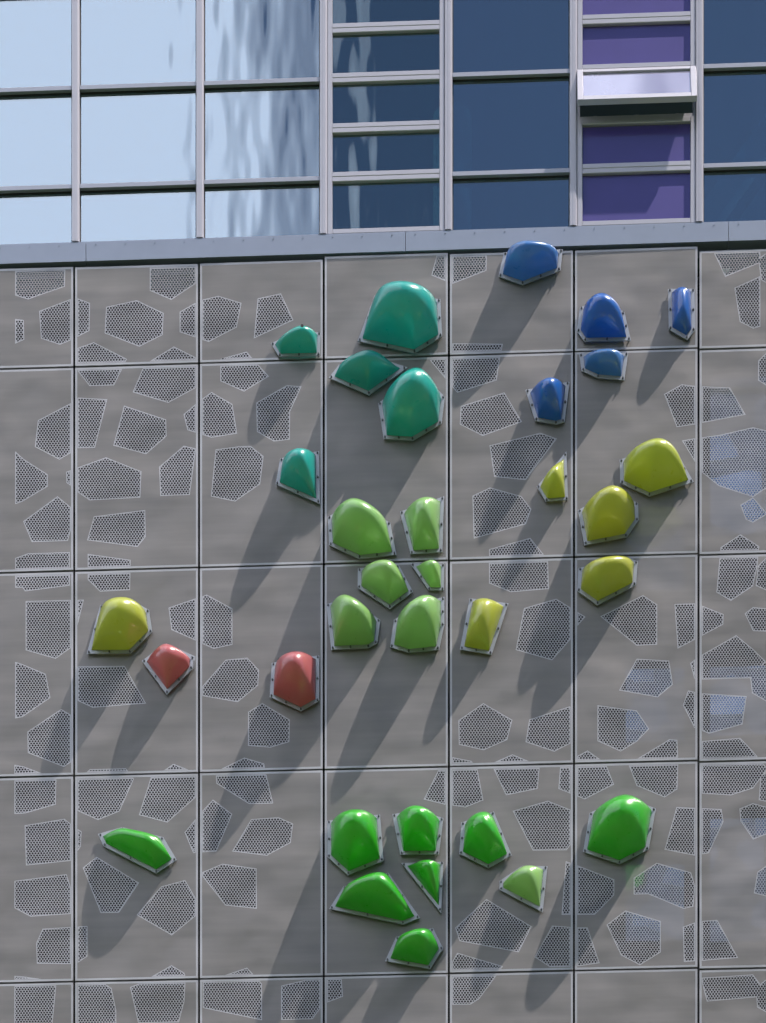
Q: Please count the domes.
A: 33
